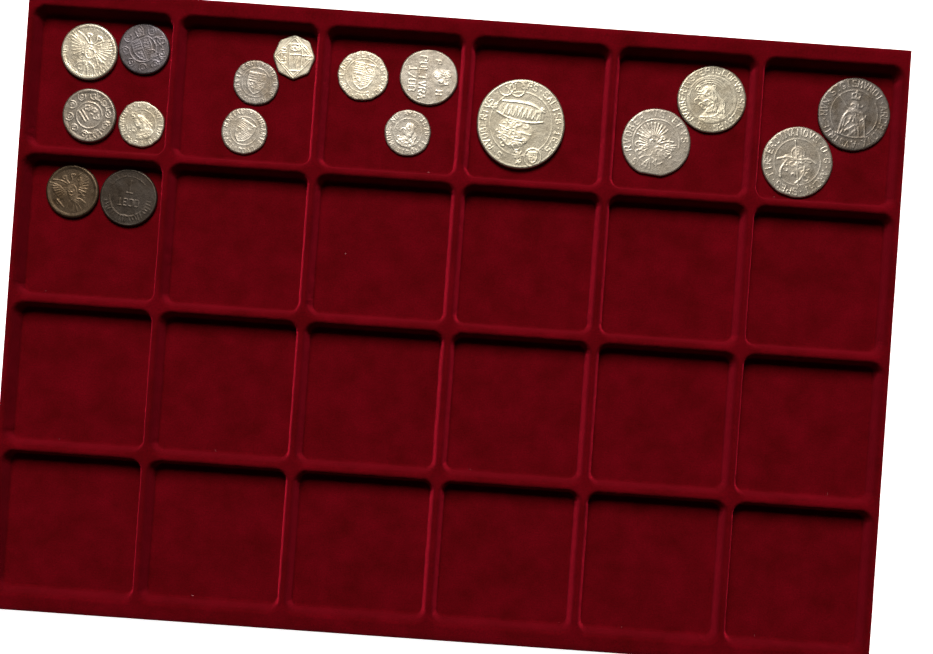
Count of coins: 17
